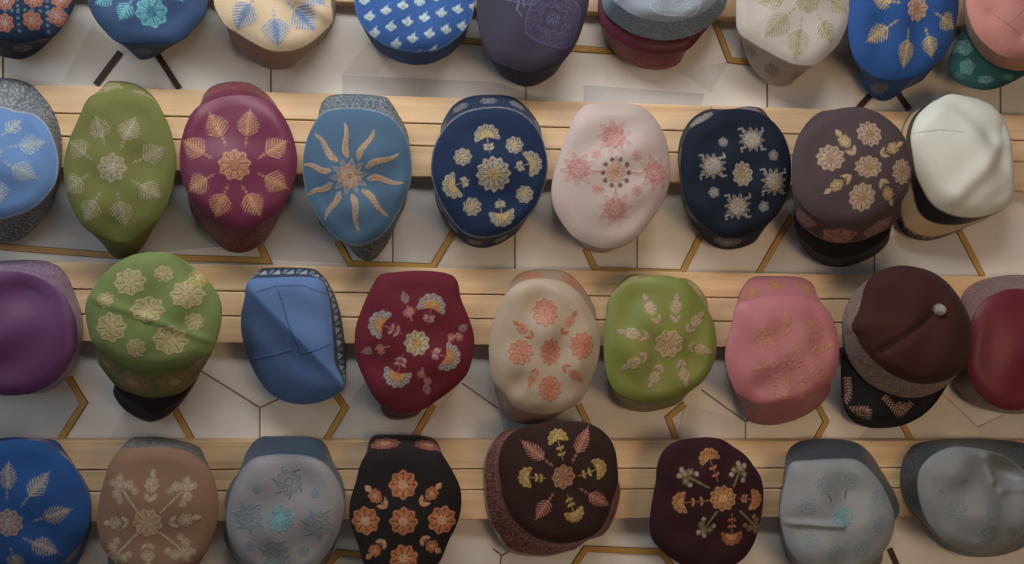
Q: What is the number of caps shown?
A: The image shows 40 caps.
